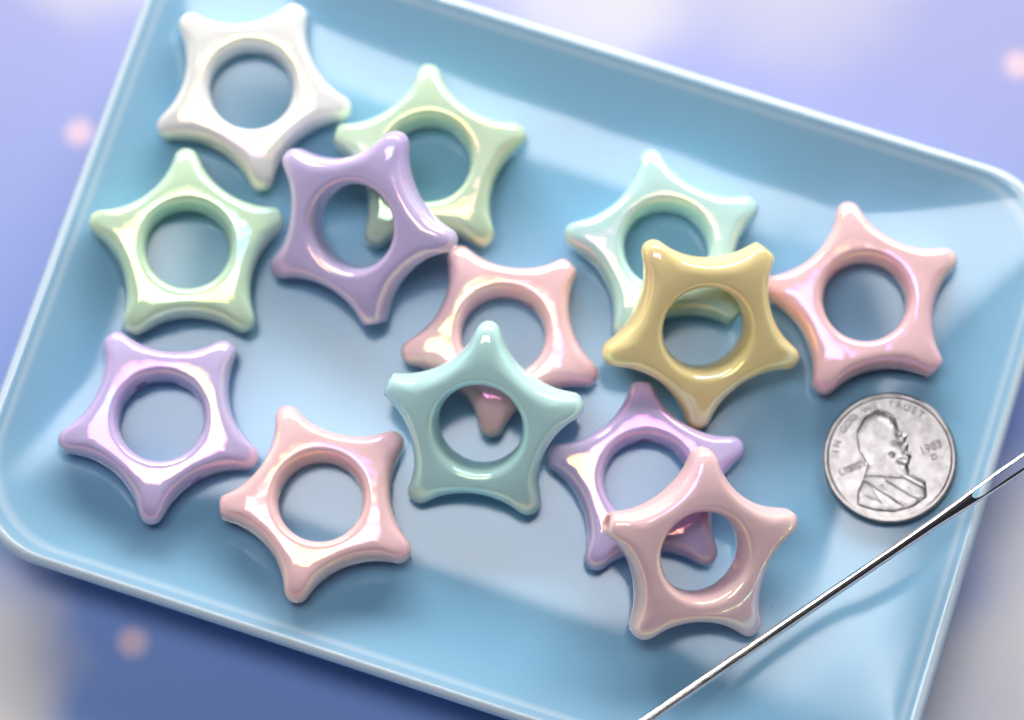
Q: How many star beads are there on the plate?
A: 13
